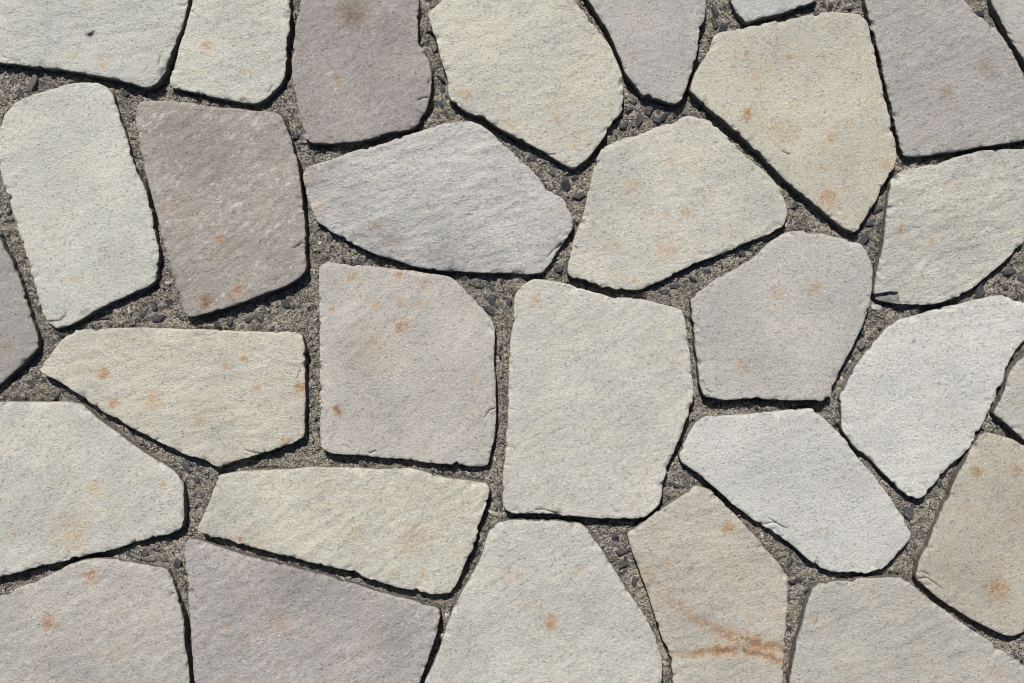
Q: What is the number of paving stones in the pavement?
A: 30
